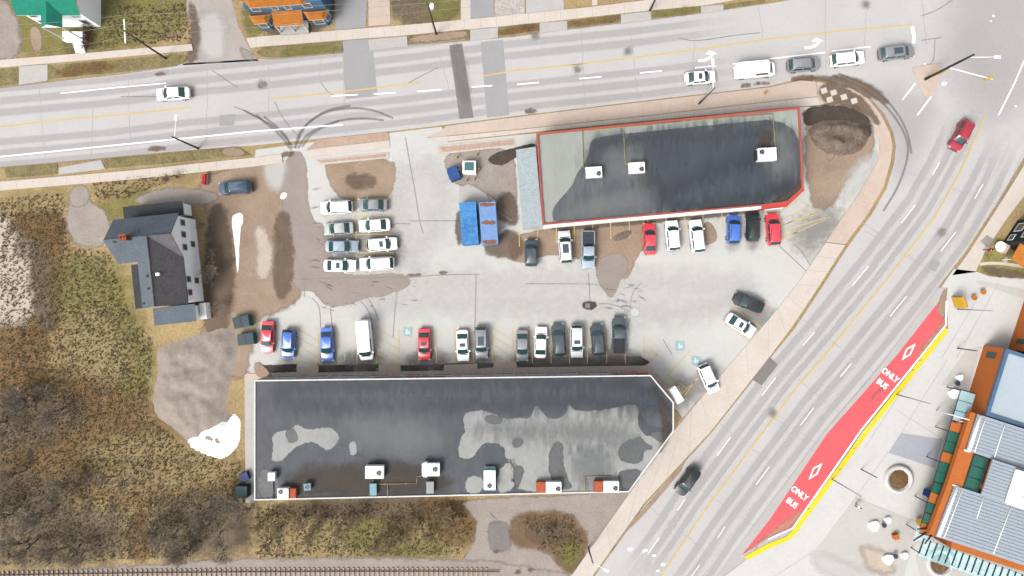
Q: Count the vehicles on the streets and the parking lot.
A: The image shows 42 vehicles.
